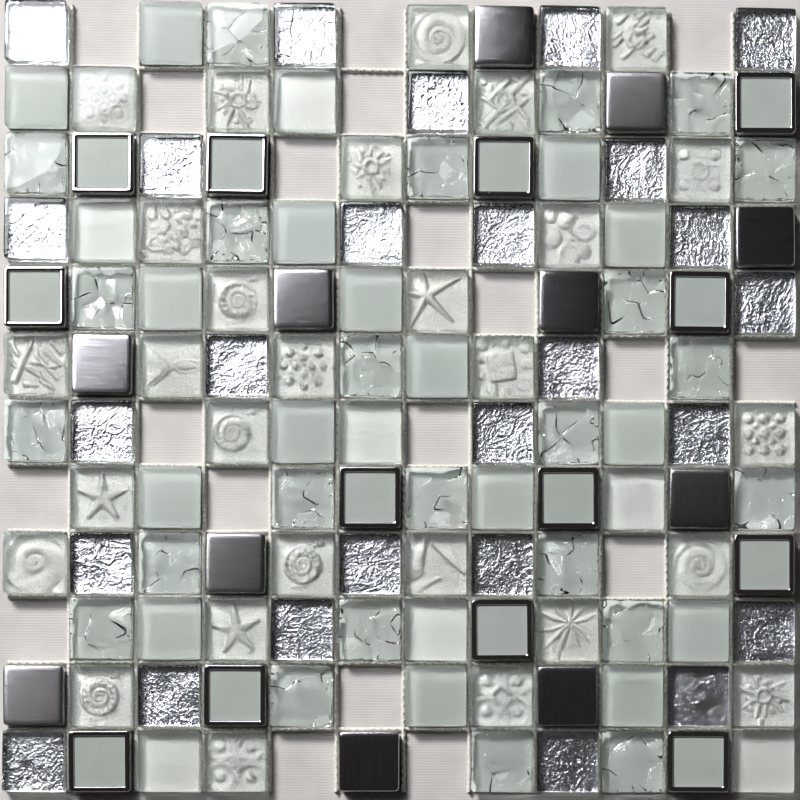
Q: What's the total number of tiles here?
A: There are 125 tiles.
